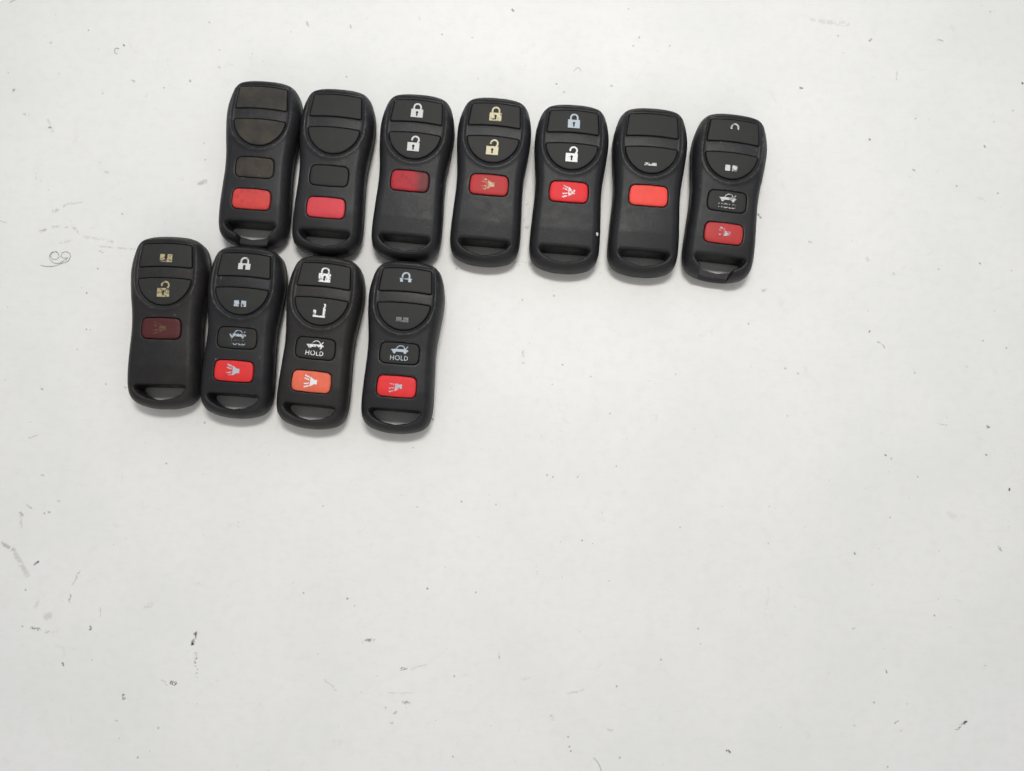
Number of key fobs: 11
